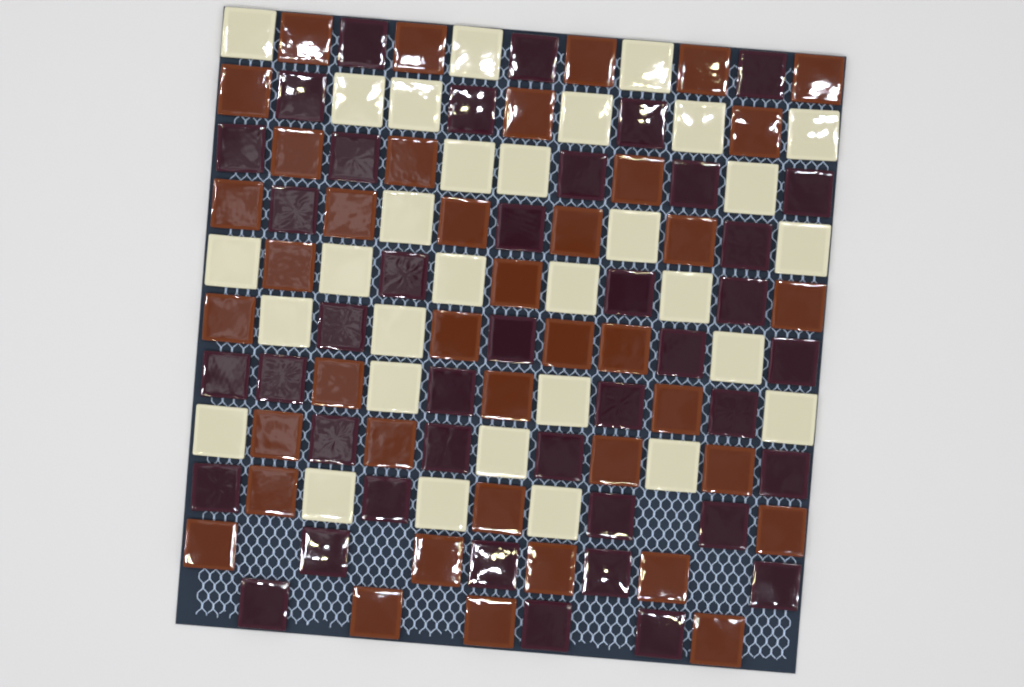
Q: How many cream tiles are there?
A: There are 31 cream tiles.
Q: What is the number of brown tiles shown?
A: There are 40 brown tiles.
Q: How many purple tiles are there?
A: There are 41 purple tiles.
